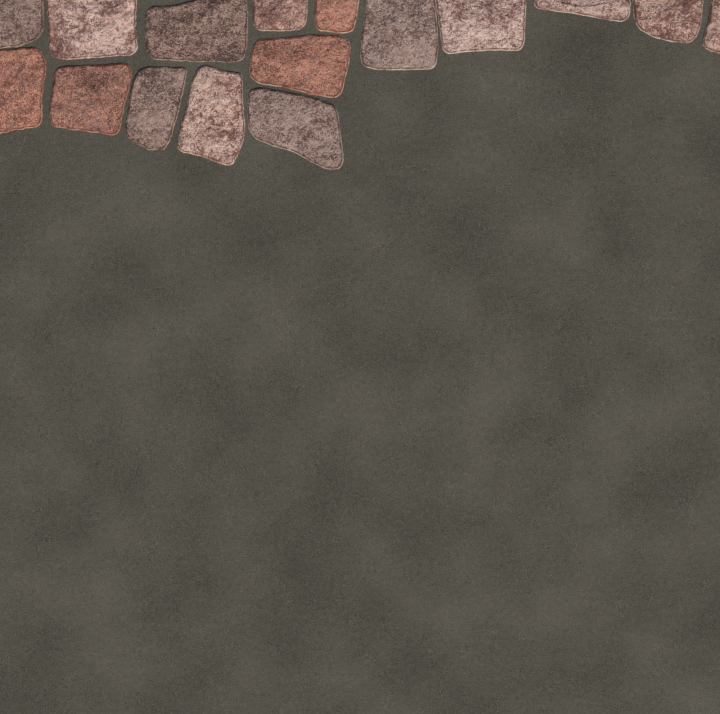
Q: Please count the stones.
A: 16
